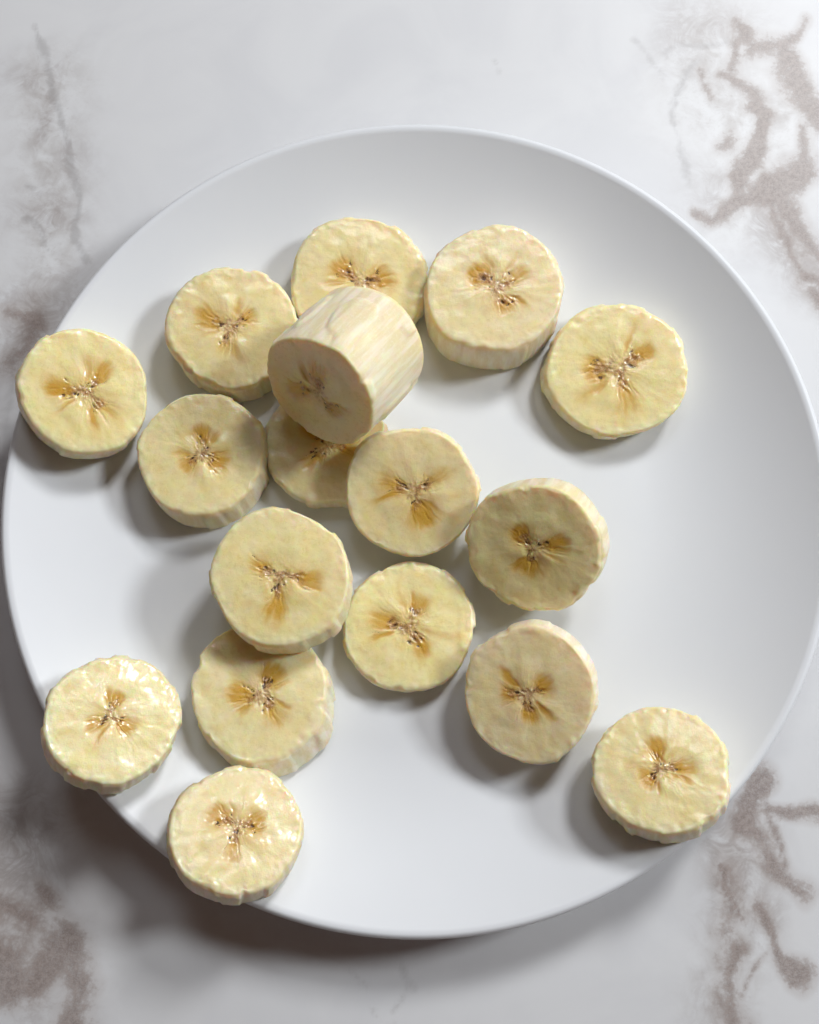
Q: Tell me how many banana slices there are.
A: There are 17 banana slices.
